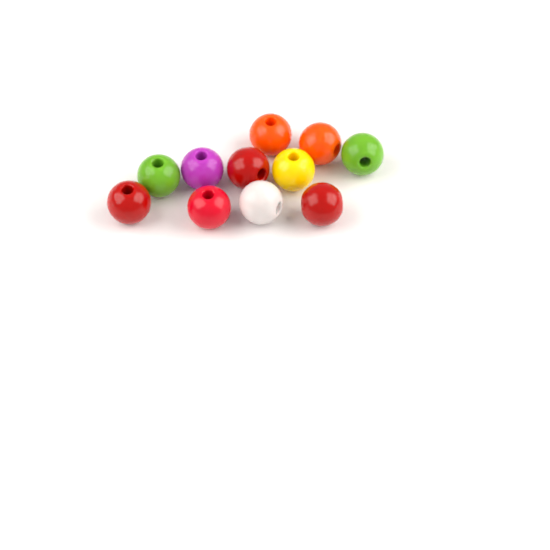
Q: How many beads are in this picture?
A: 11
